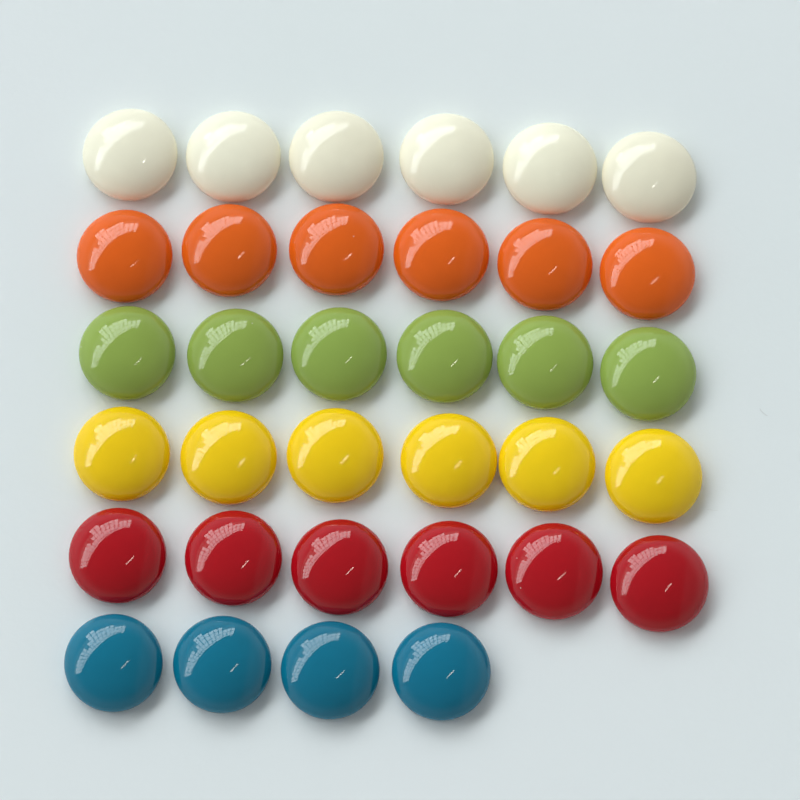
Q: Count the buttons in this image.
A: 34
